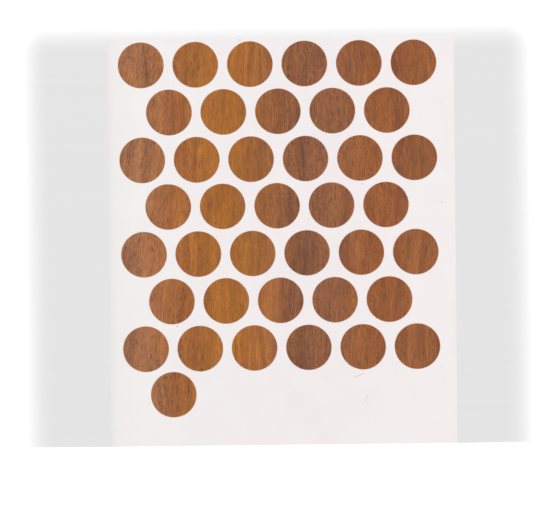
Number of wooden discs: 40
